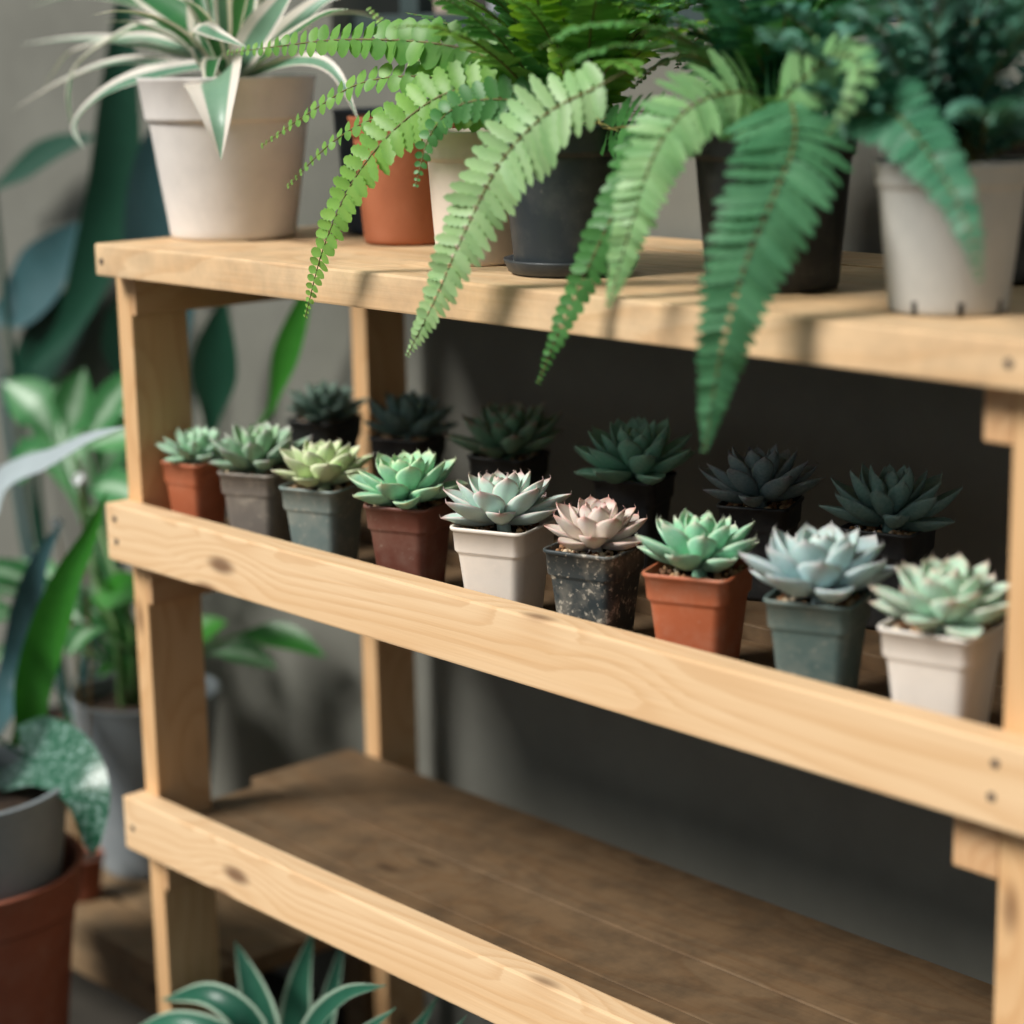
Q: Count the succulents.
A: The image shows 15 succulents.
